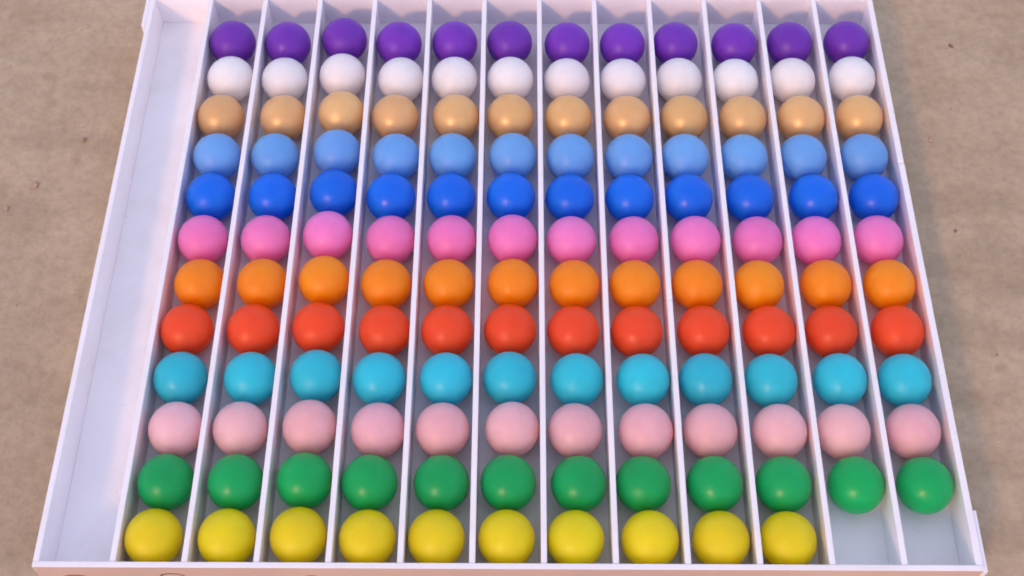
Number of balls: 142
